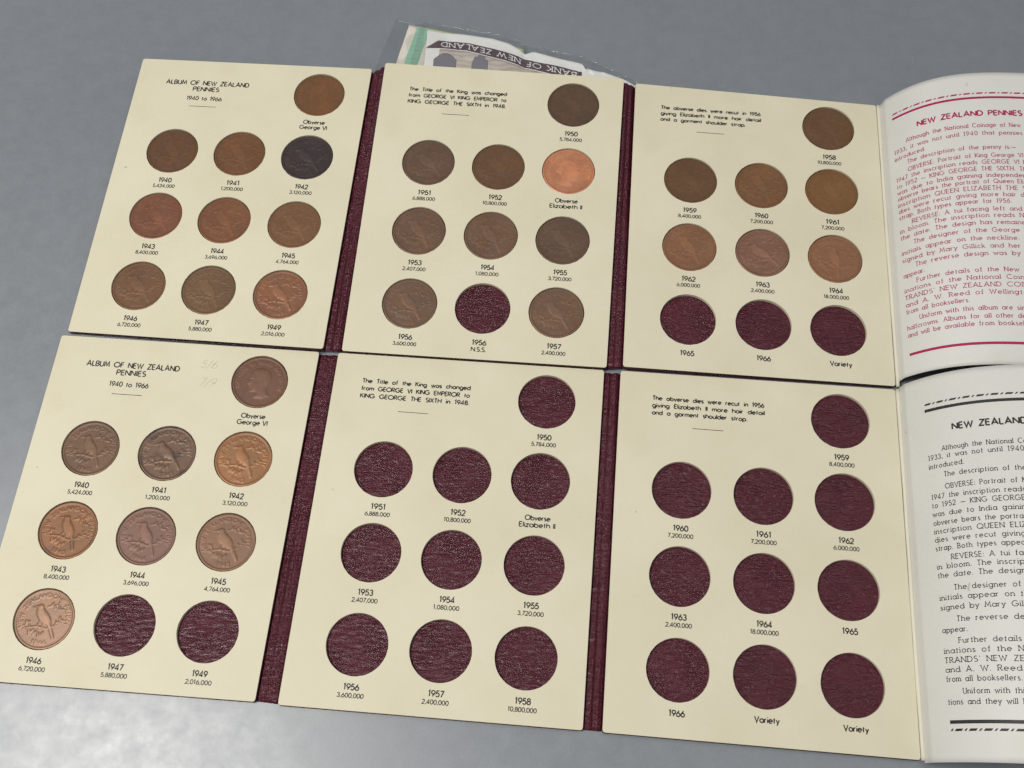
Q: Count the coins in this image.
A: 34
